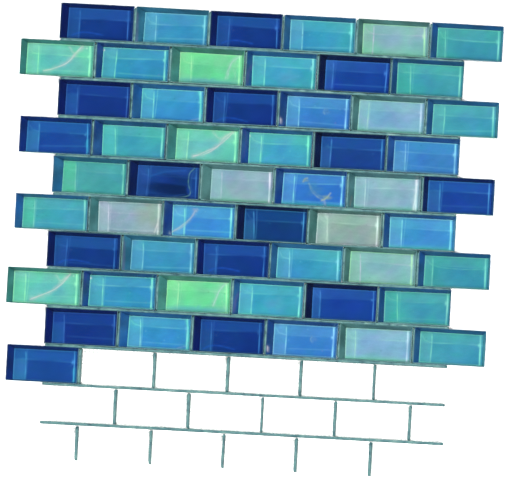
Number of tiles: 55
